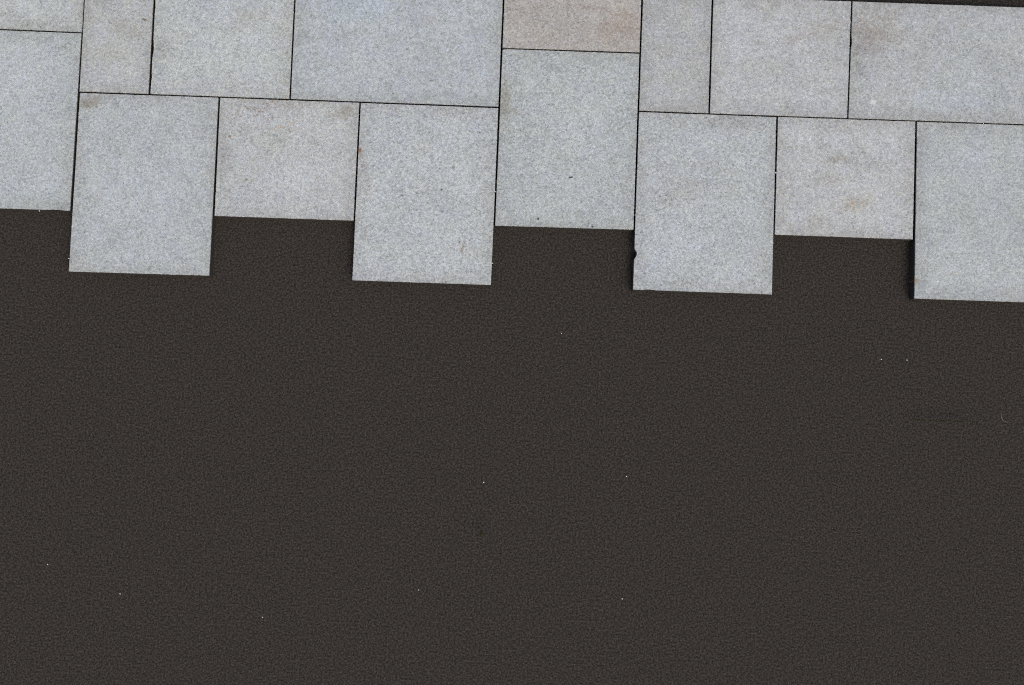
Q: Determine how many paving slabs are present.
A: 16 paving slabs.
